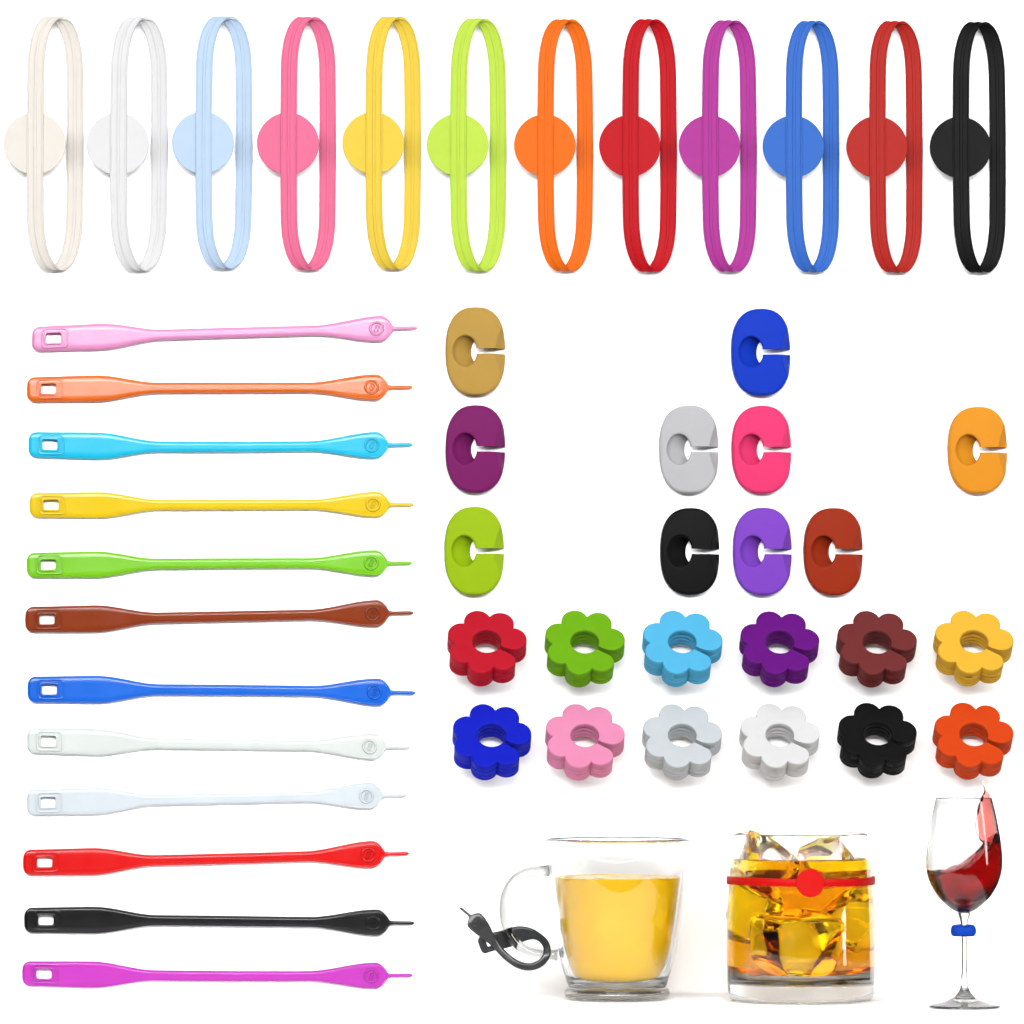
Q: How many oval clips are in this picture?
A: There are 11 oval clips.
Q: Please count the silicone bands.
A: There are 13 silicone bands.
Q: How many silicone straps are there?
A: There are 13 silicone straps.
